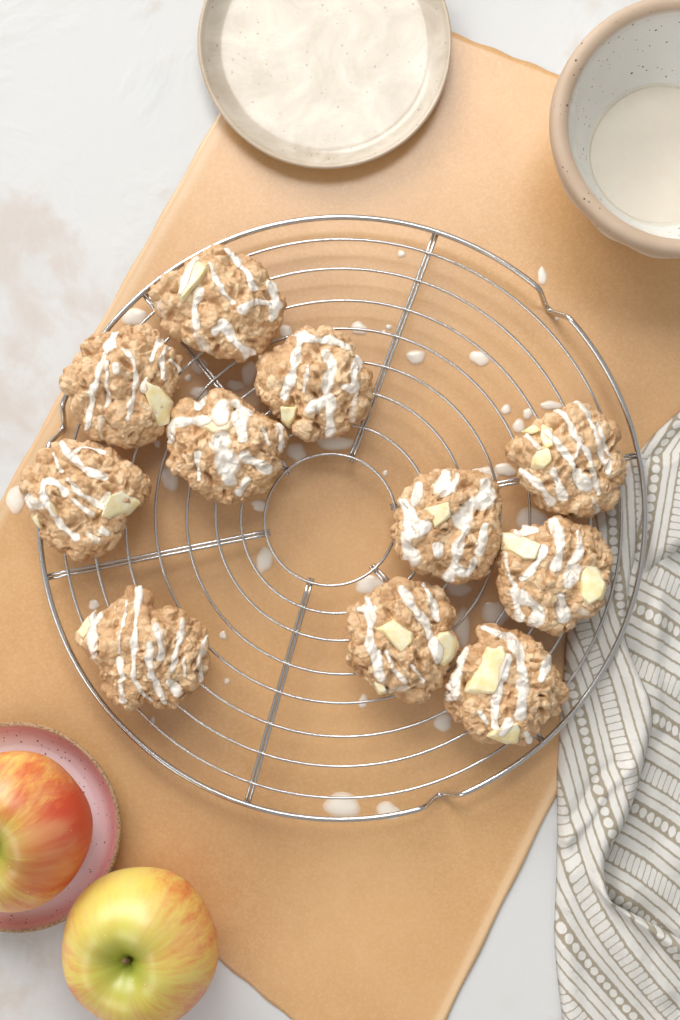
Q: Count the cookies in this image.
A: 11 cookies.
